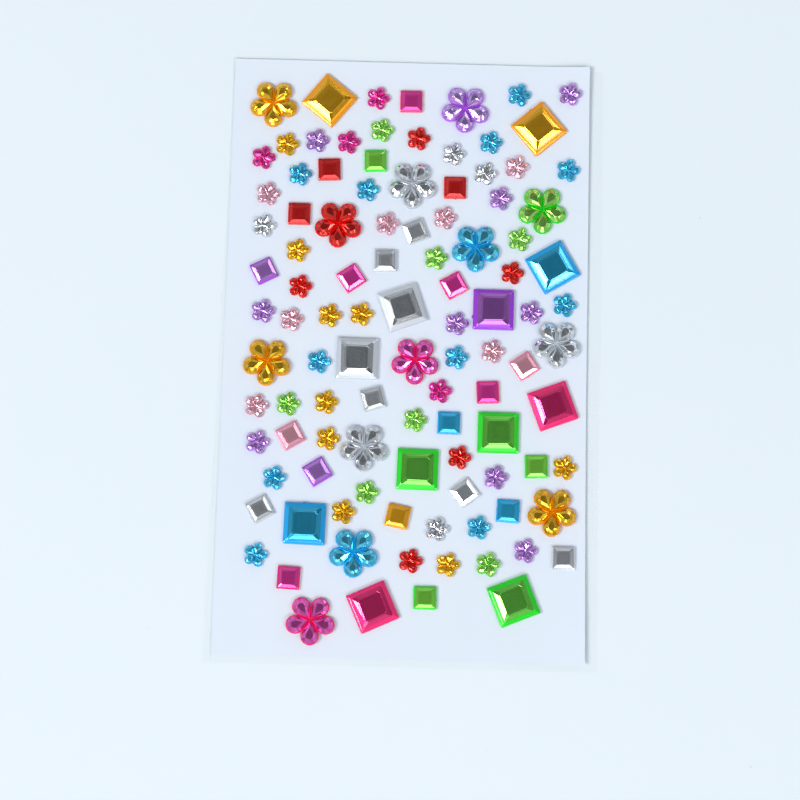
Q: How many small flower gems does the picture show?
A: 56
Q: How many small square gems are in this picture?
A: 24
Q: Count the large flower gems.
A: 13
